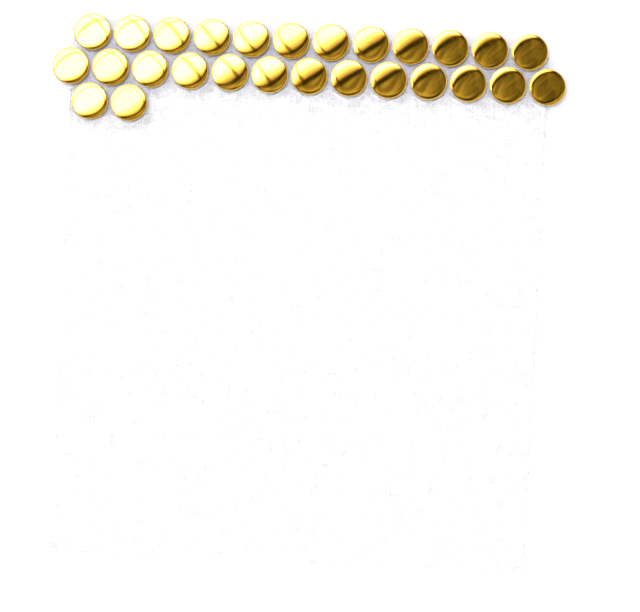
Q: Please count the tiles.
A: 27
